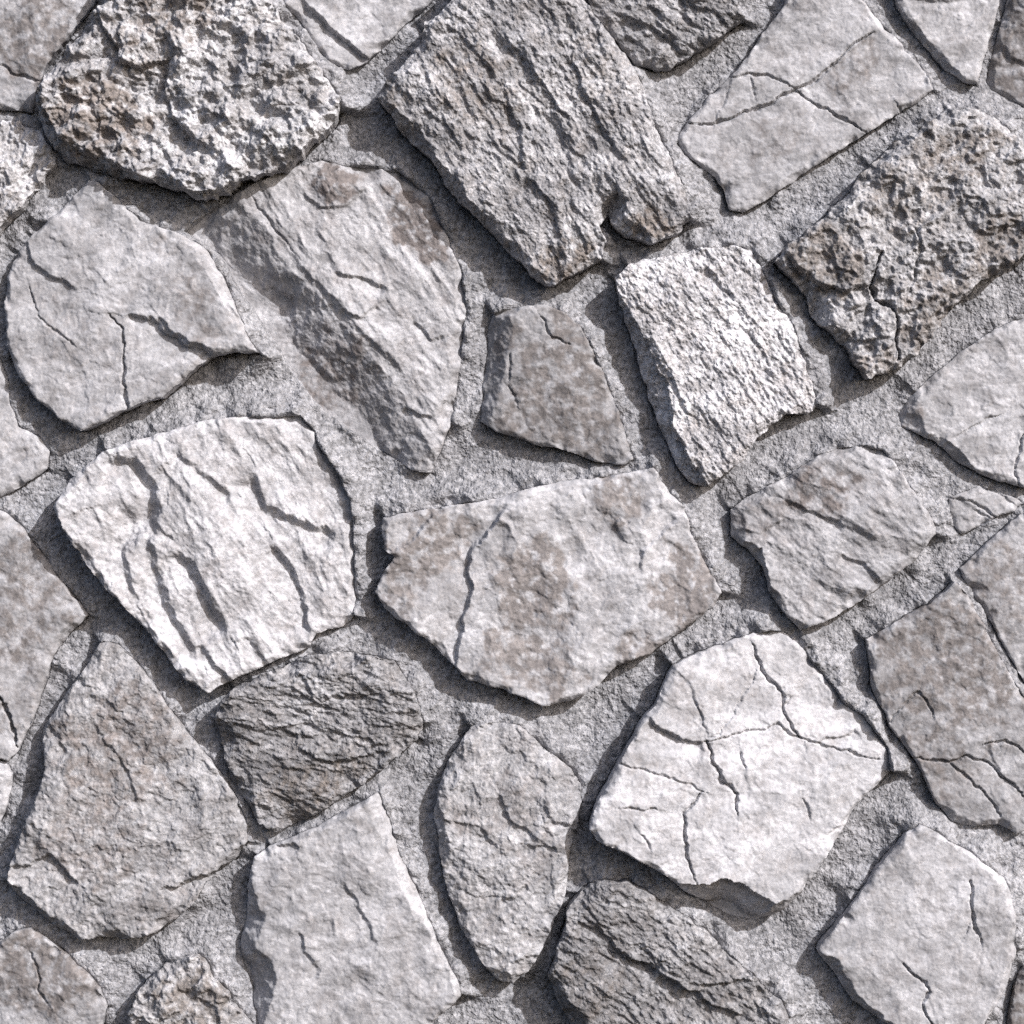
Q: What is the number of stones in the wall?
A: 34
